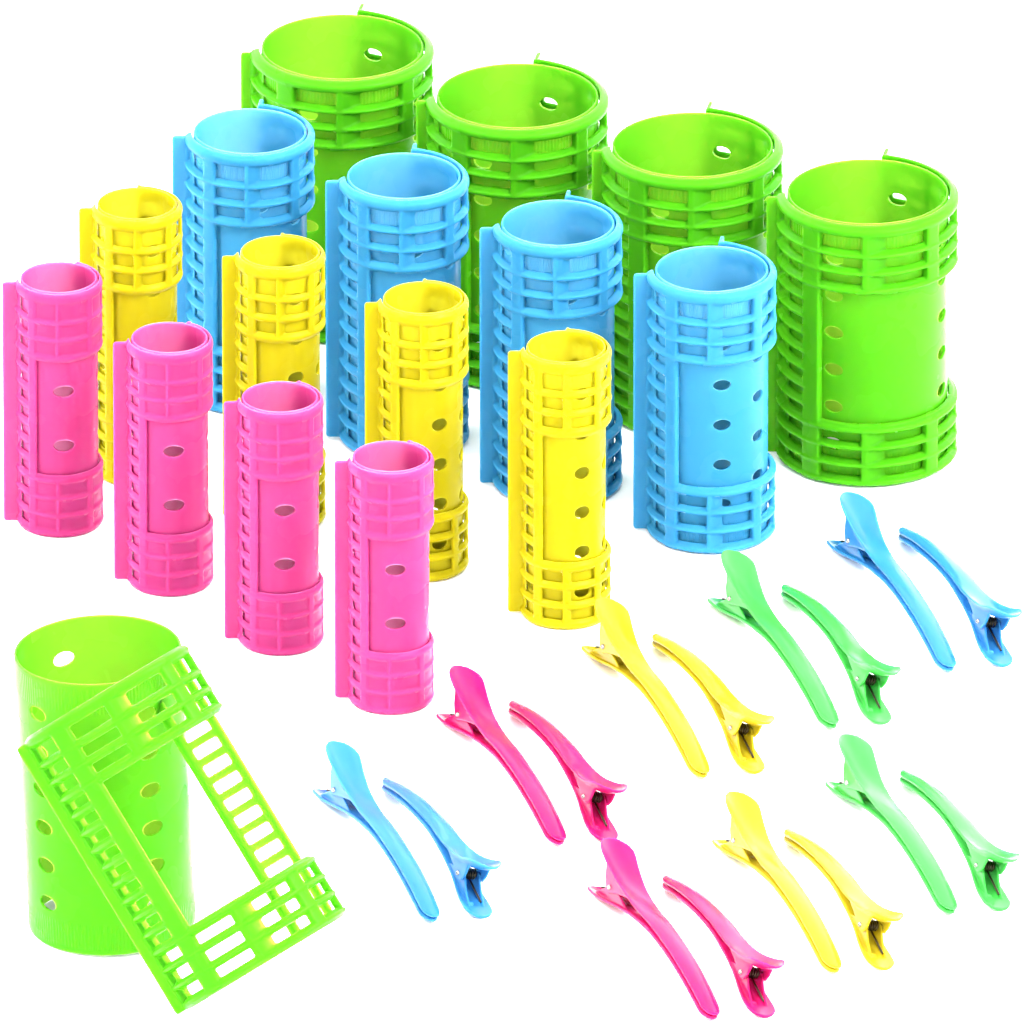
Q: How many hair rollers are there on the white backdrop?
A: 17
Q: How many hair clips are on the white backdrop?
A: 16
